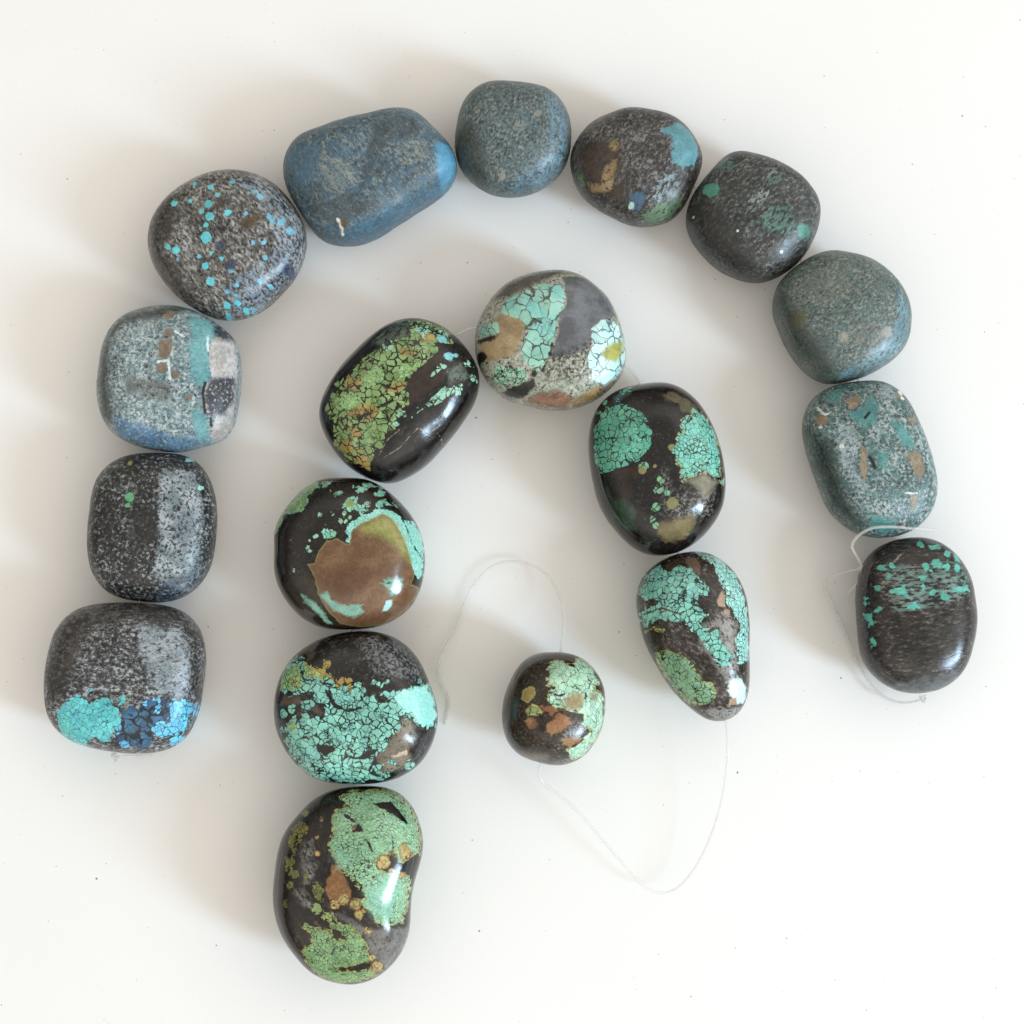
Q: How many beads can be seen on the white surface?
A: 19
